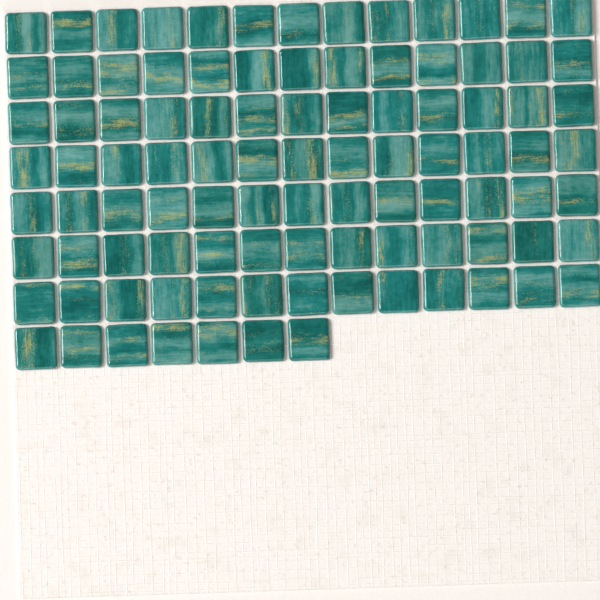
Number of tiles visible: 98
